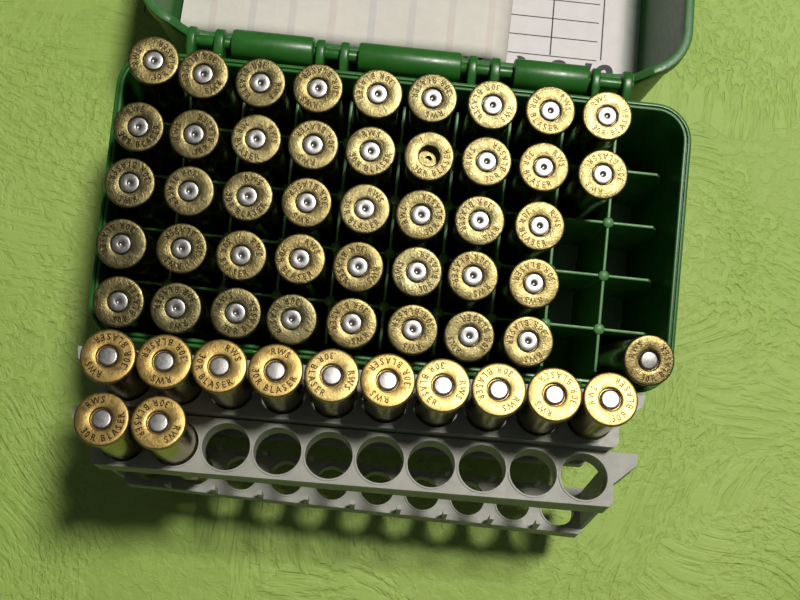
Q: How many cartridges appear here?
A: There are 55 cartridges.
